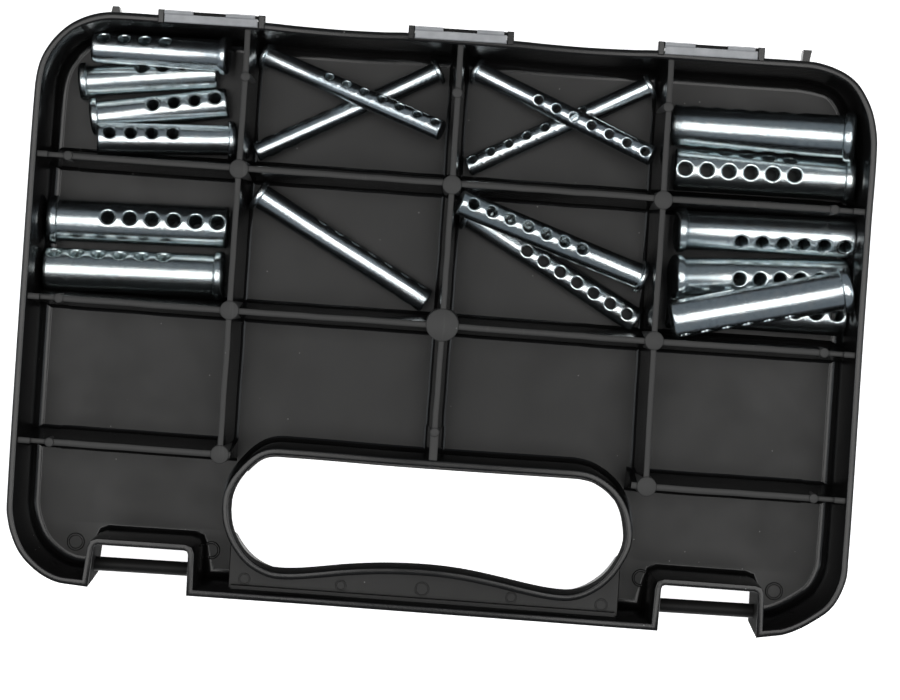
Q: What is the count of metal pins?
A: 19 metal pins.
